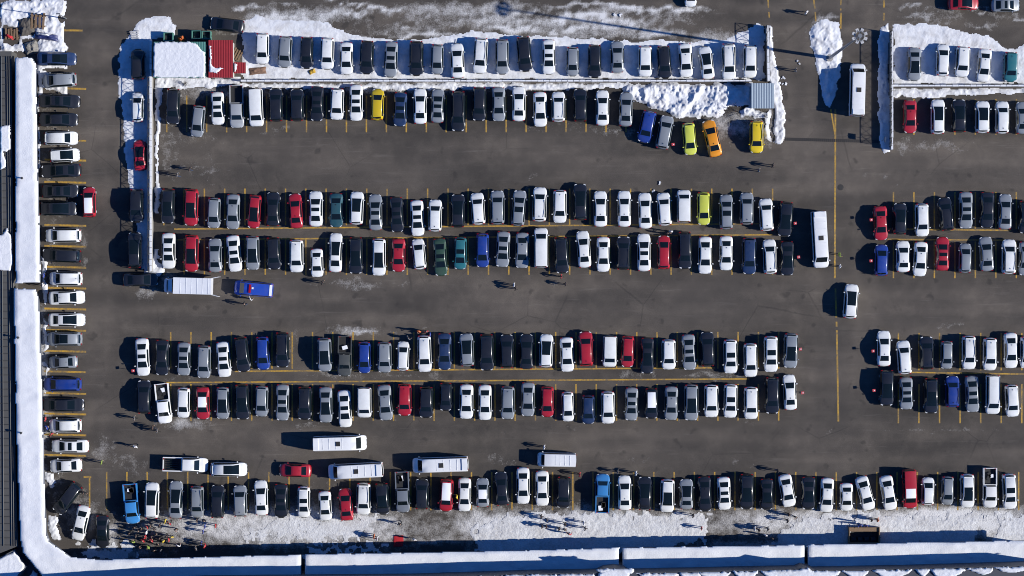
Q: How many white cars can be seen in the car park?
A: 120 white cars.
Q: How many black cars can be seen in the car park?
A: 73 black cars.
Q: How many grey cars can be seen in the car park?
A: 59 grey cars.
